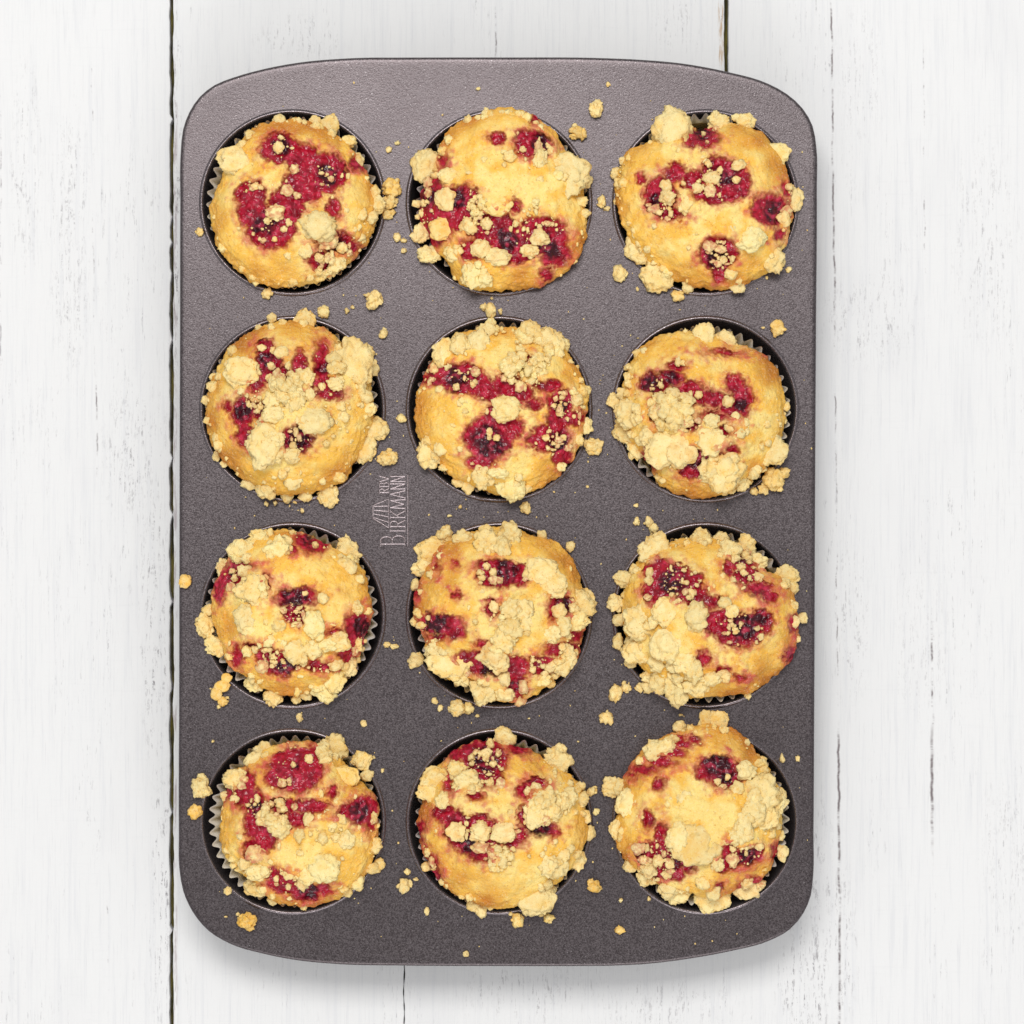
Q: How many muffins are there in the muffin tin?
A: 12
